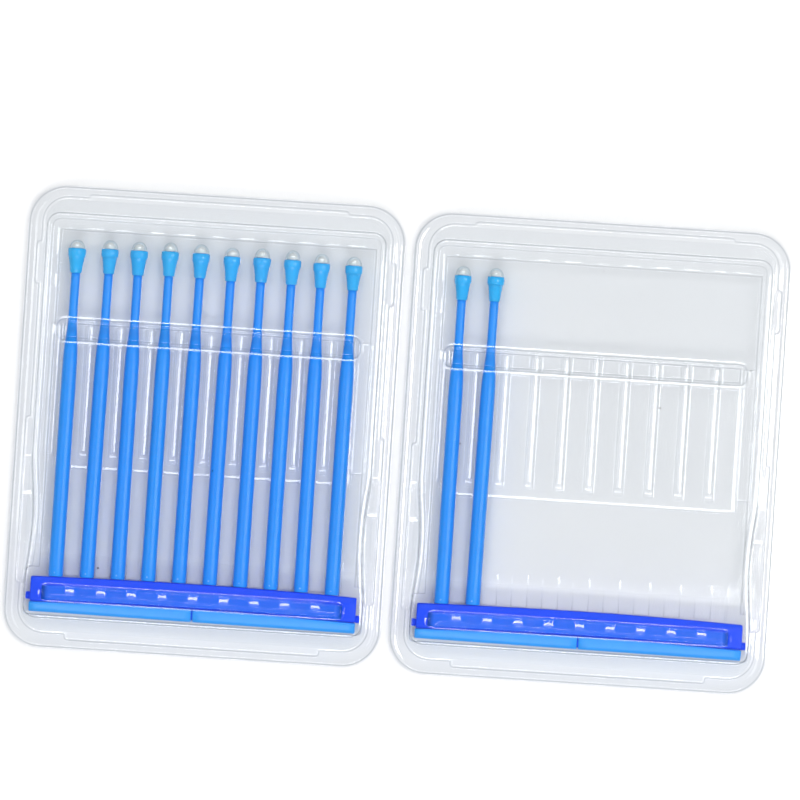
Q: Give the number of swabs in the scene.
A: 12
